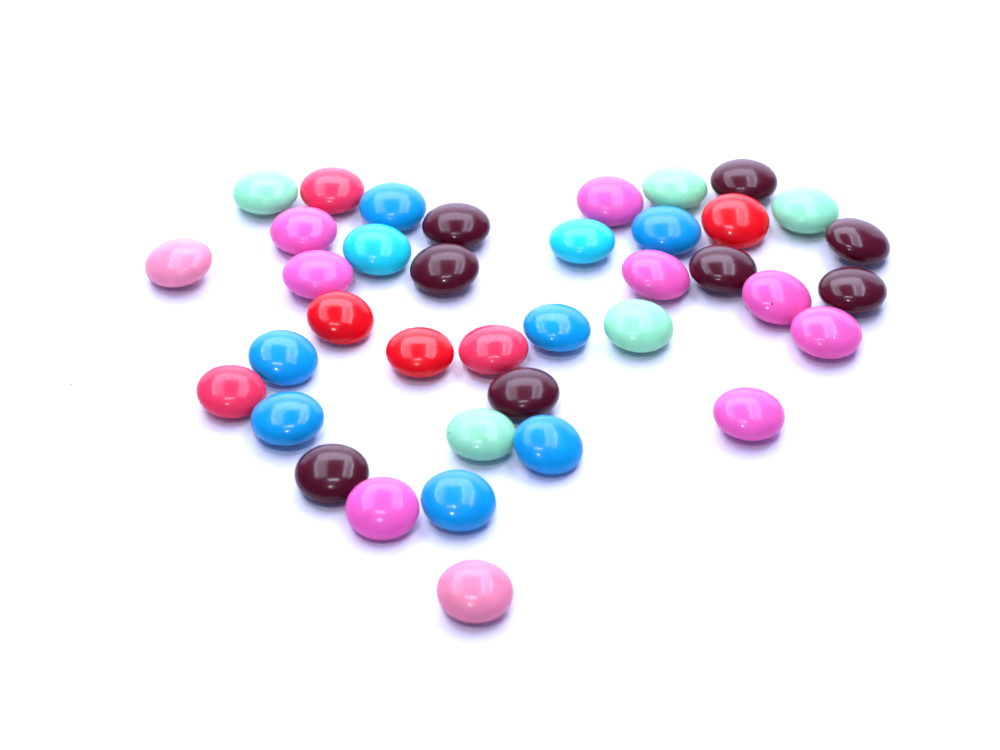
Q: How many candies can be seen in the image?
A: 38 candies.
